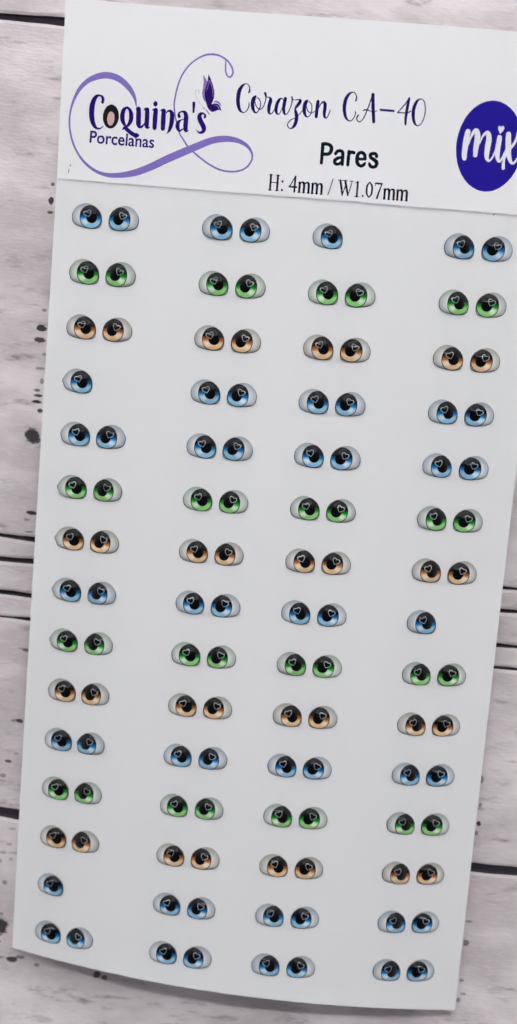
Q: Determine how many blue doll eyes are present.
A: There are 52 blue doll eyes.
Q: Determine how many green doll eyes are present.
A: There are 32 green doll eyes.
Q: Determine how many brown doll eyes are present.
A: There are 32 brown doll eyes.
